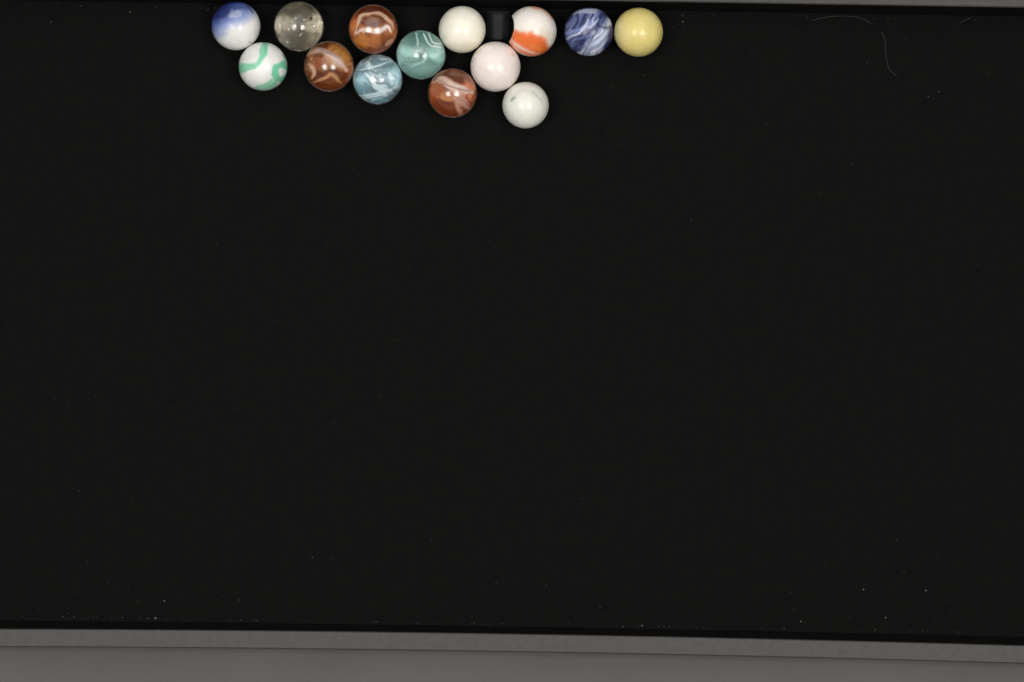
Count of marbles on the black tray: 14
